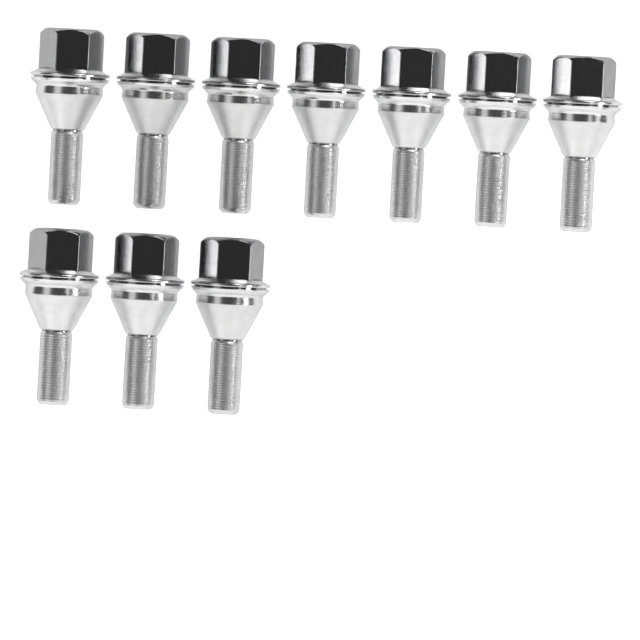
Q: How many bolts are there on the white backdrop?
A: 10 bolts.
